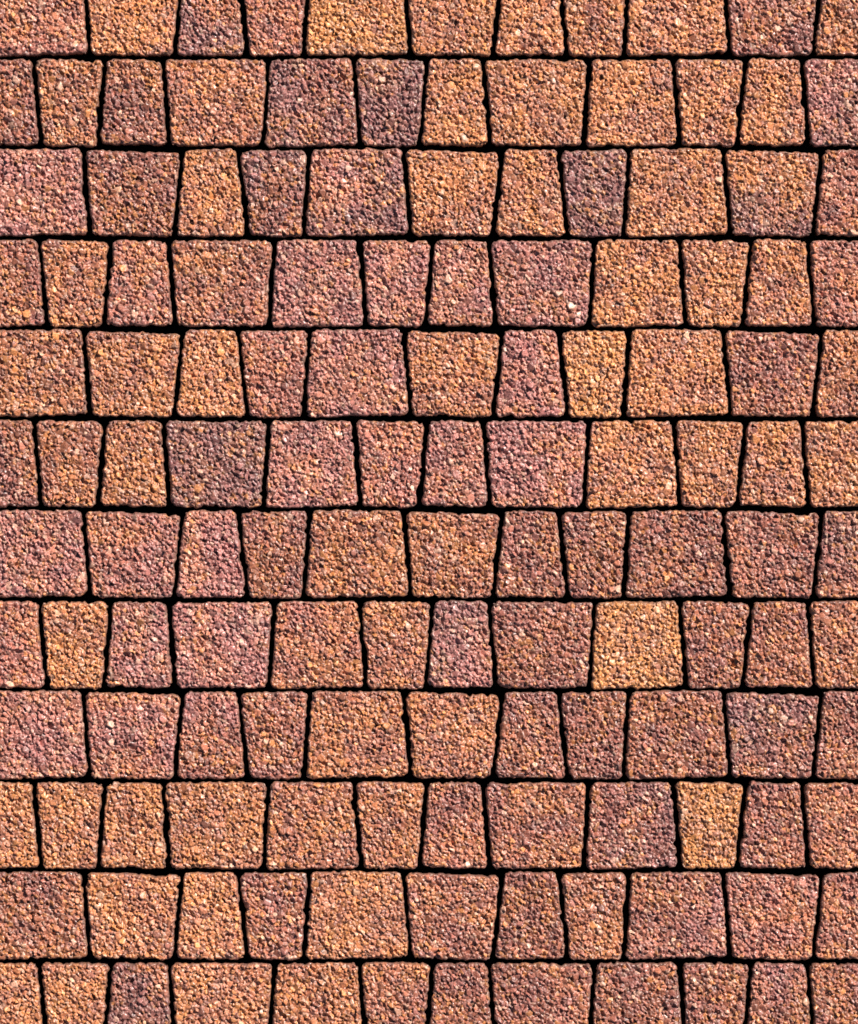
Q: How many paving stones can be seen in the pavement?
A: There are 138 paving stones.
